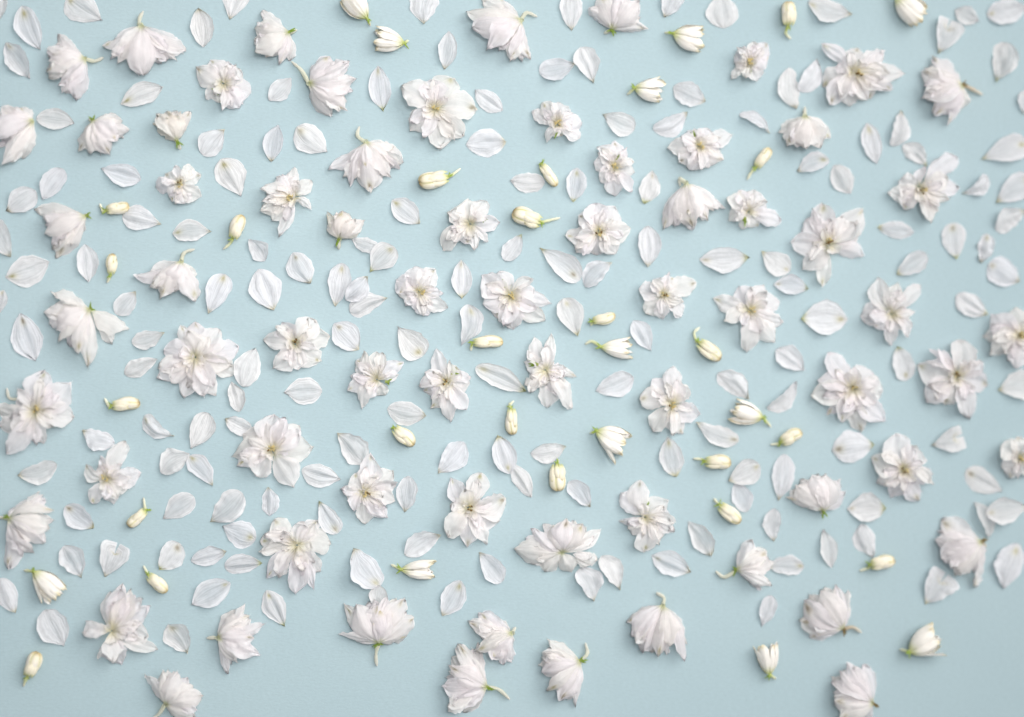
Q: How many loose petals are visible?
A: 159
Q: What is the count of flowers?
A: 69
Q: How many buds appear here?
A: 34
